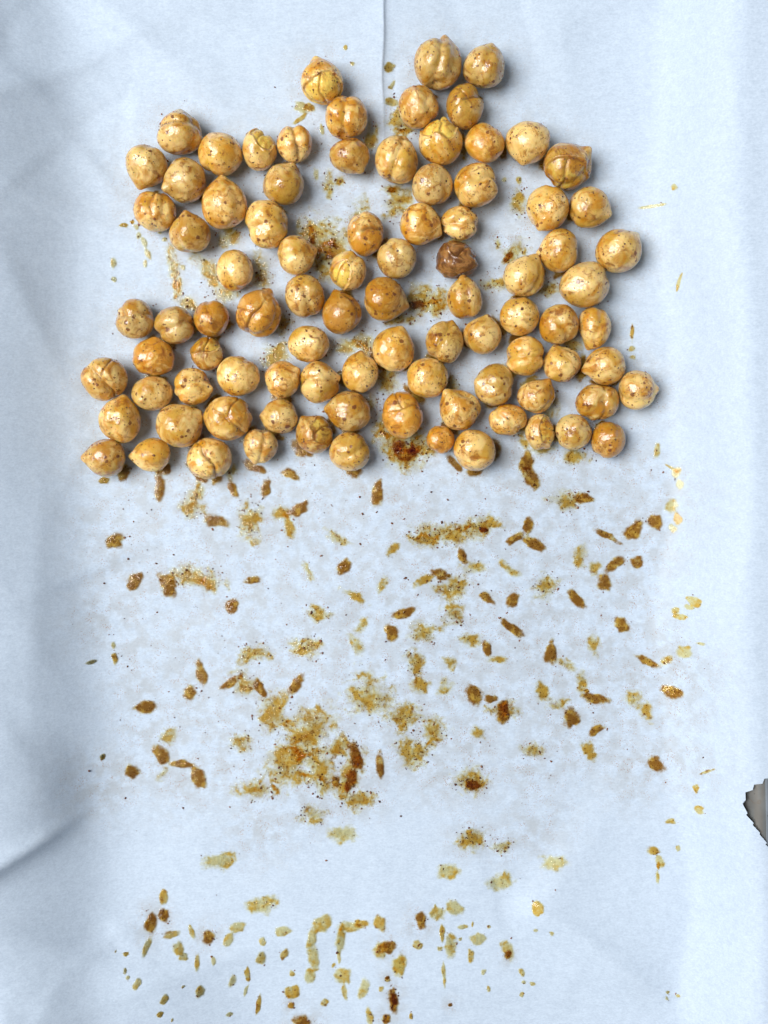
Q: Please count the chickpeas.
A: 90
